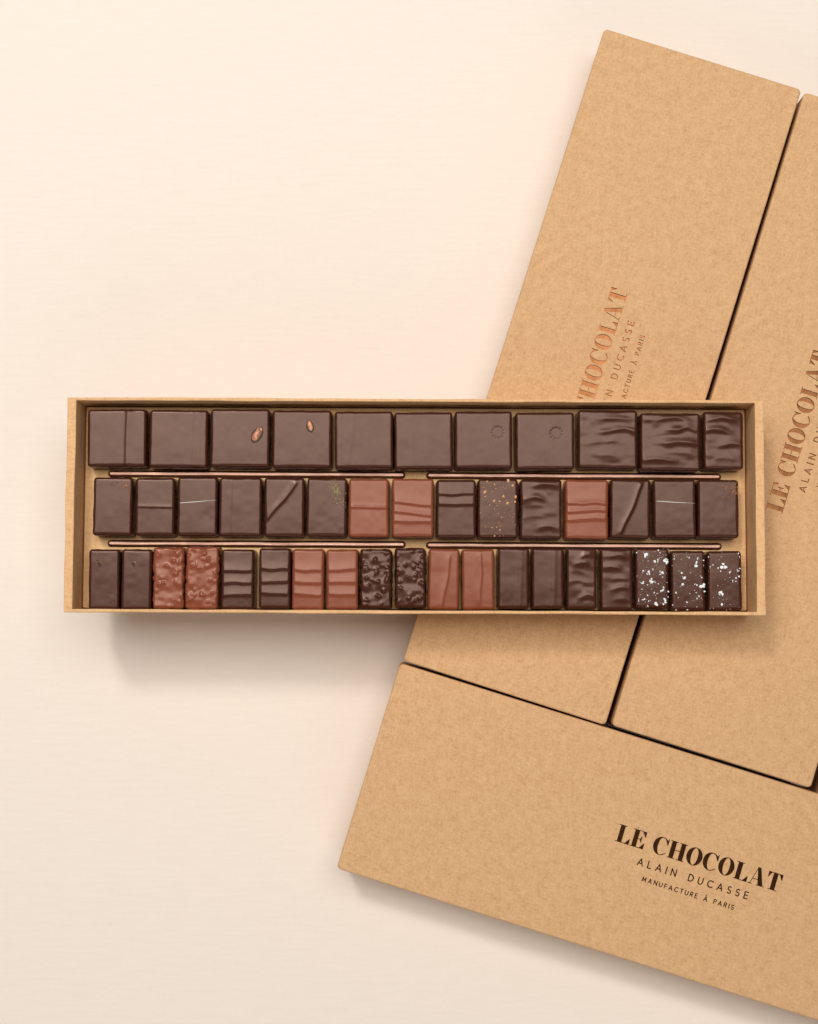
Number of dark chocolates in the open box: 36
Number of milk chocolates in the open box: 9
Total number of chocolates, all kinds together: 45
